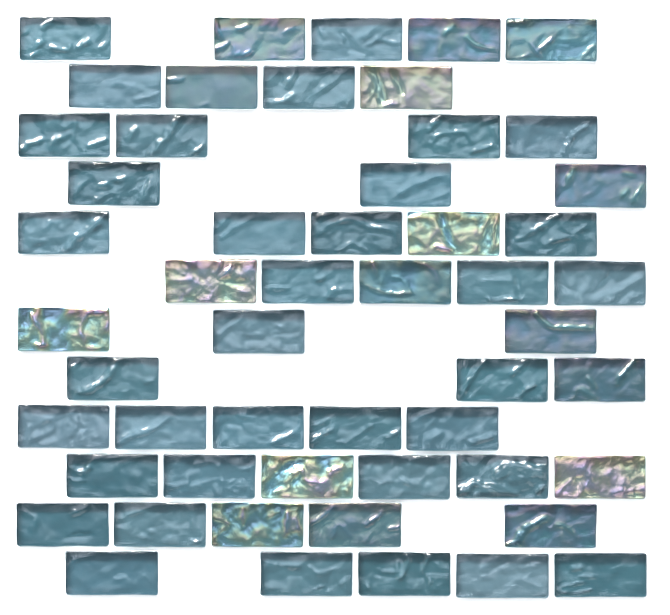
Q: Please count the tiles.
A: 53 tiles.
